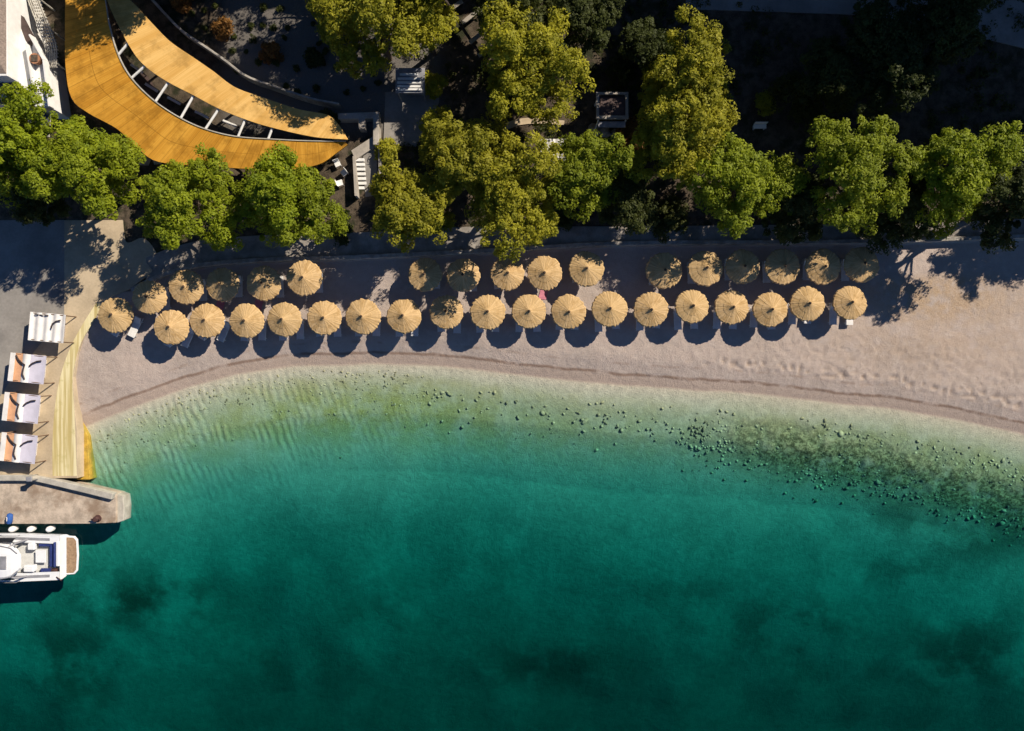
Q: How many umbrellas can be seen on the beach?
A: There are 35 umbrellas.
